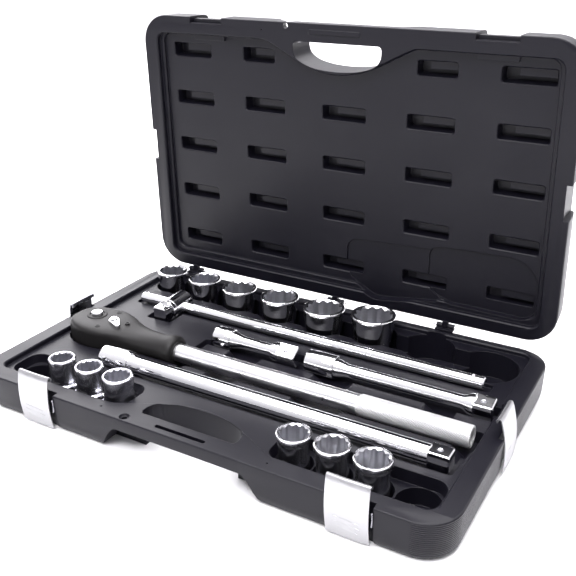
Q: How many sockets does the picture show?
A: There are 12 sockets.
